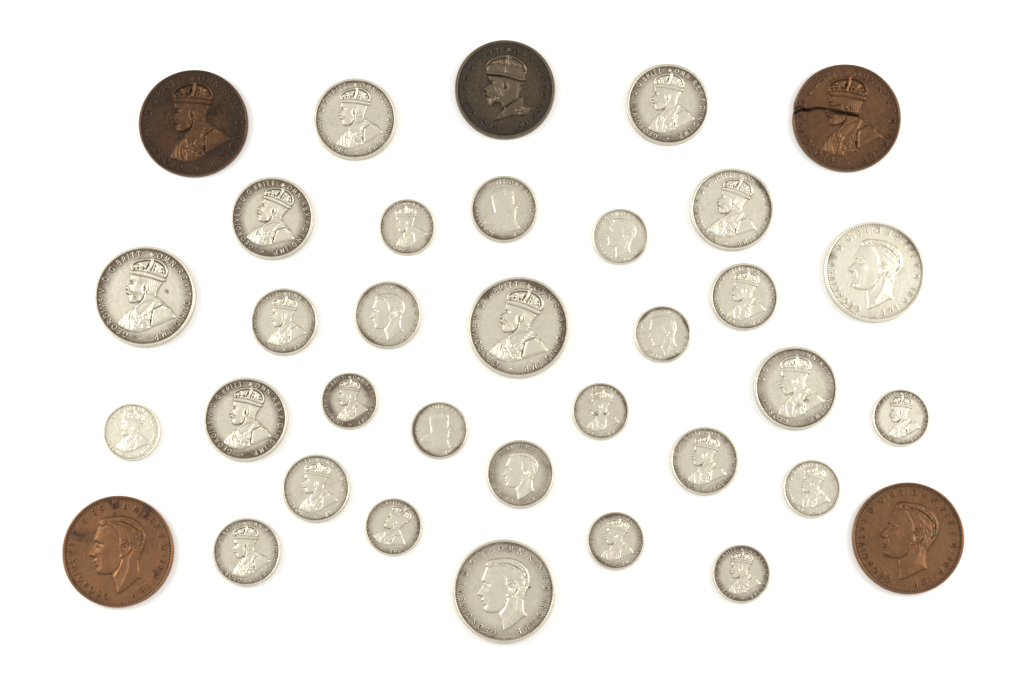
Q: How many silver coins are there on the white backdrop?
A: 30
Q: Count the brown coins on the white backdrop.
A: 4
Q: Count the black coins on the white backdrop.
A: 1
